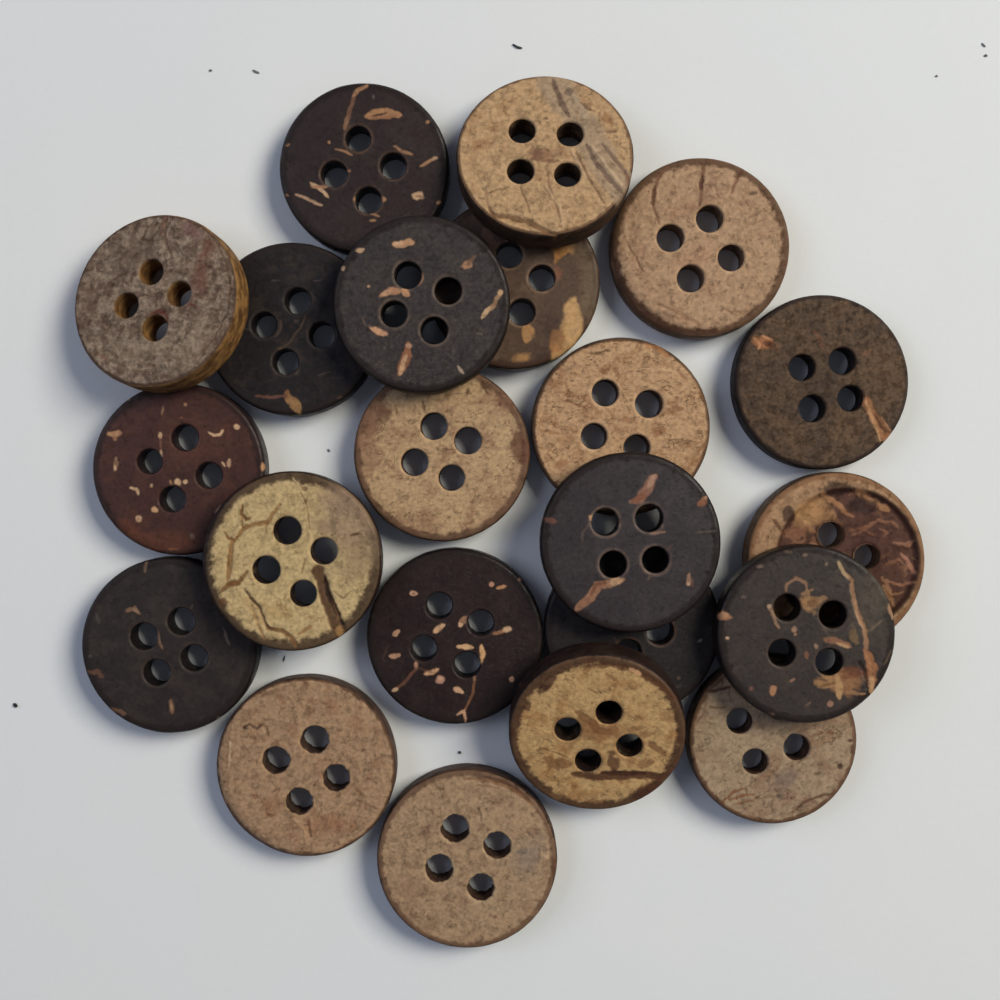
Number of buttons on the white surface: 22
